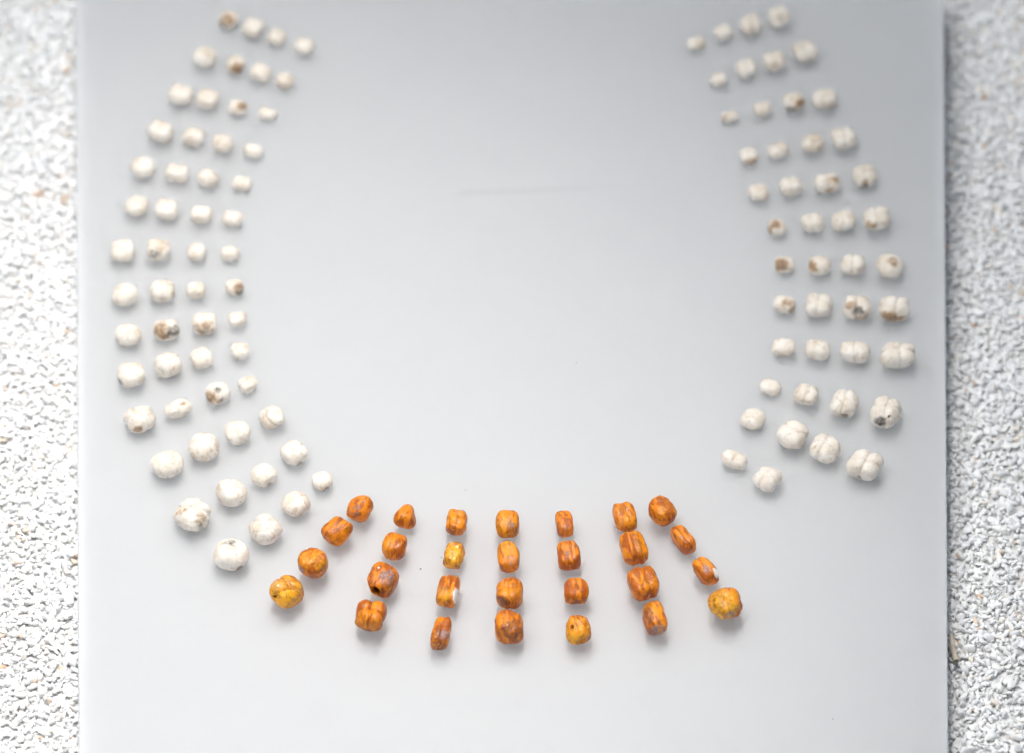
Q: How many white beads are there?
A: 102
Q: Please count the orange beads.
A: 28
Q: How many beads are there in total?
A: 130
